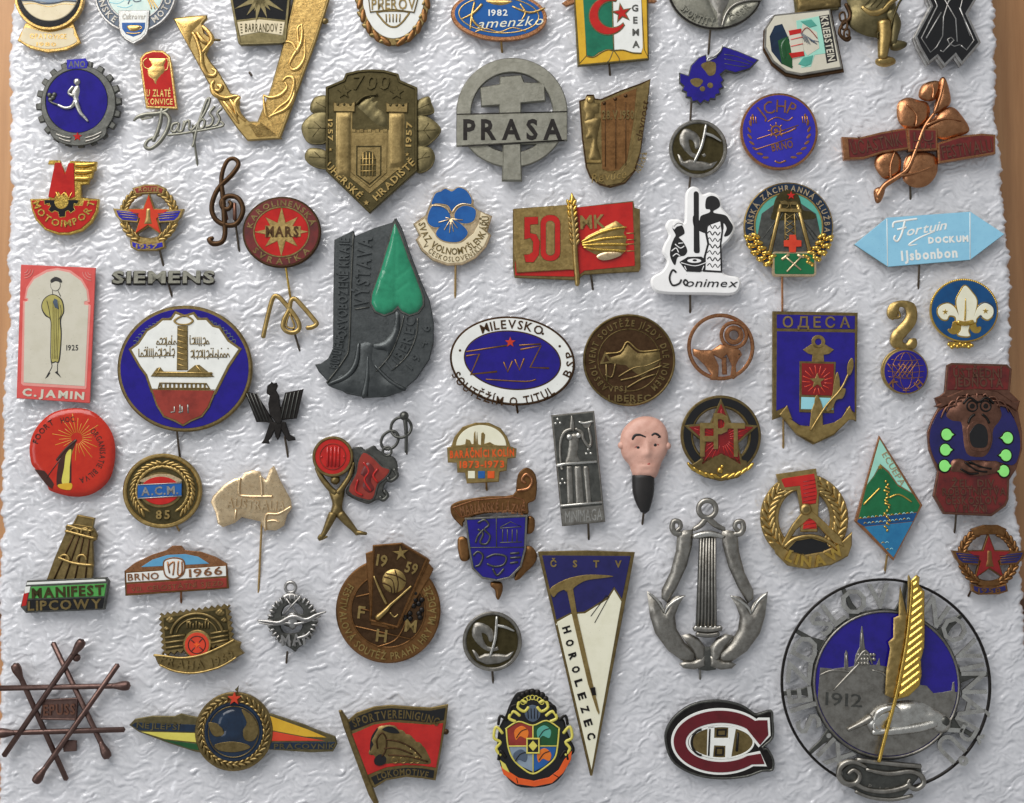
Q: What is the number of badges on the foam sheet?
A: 70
